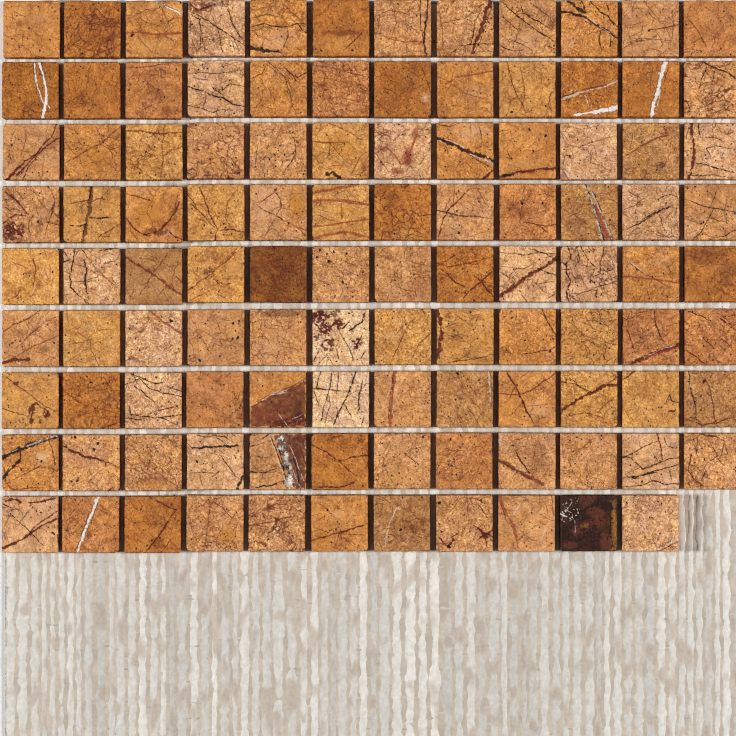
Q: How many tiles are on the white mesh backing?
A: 107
